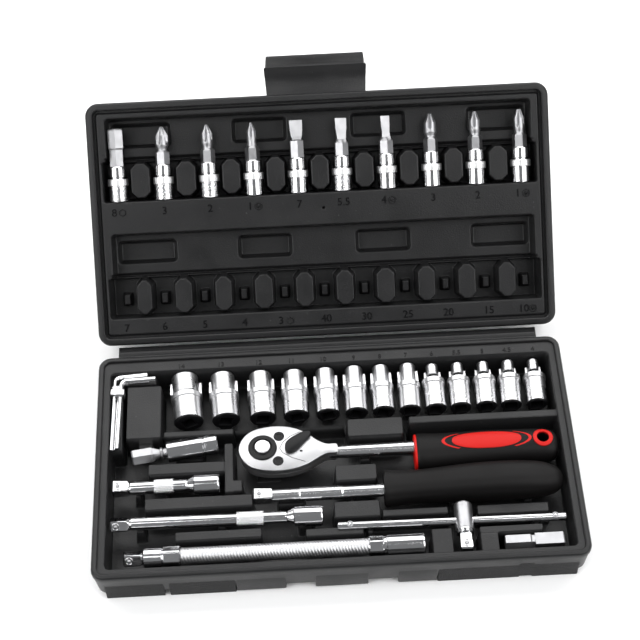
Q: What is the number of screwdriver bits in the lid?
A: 10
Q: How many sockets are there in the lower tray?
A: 13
